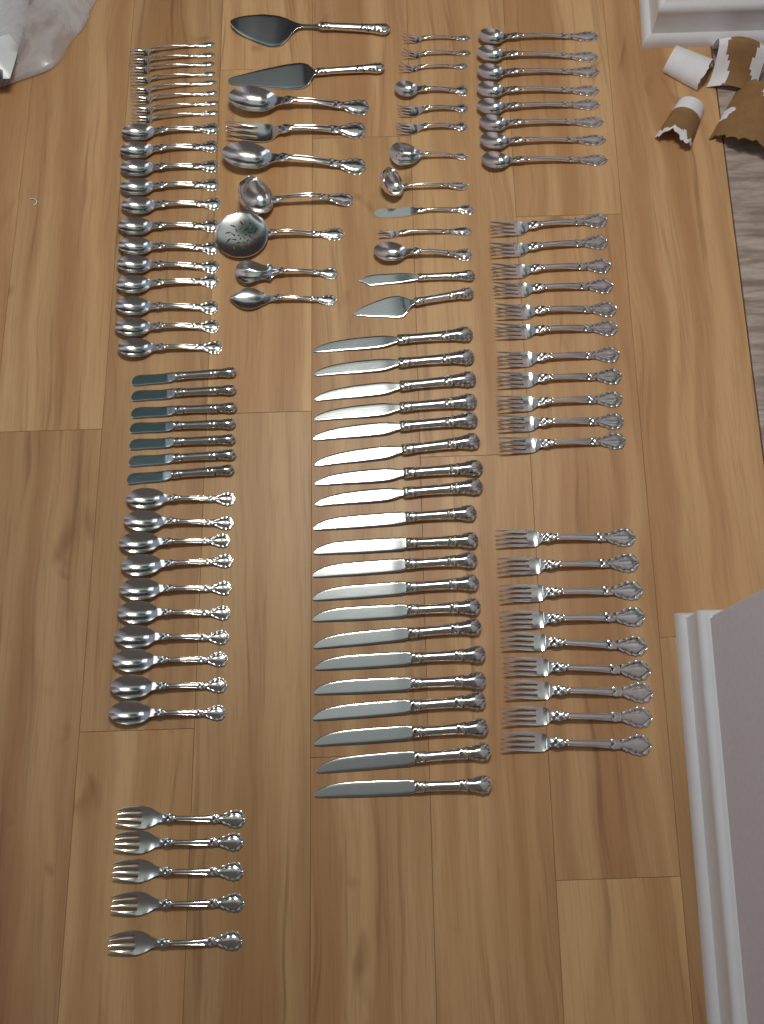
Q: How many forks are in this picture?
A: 40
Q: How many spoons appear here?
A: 37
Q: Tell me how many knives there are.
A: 29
